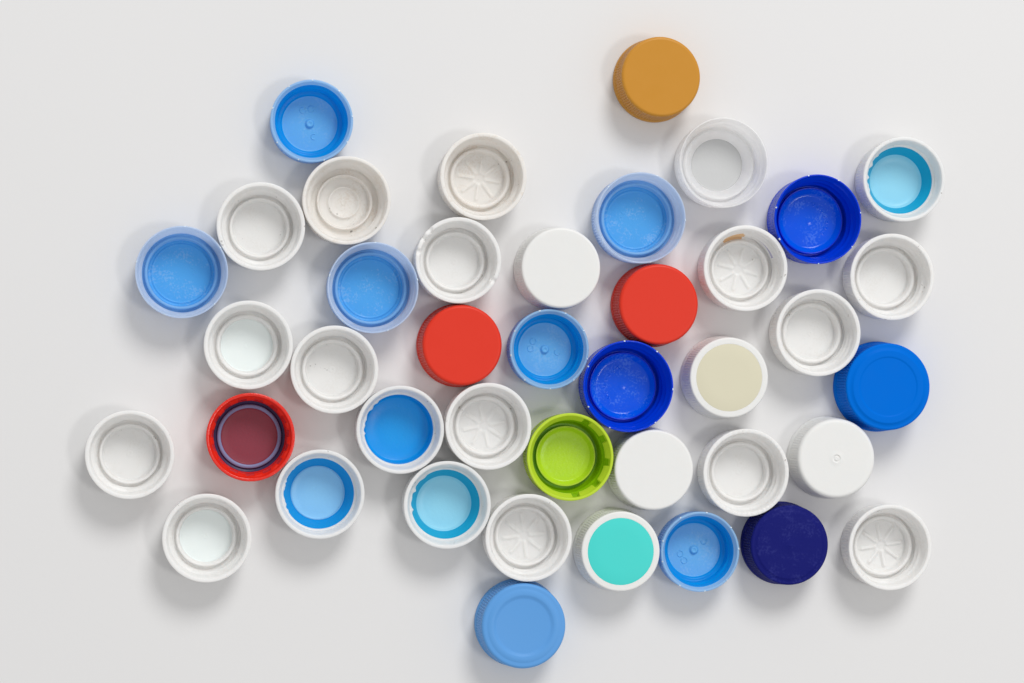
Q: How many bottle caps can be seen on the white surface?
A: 41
